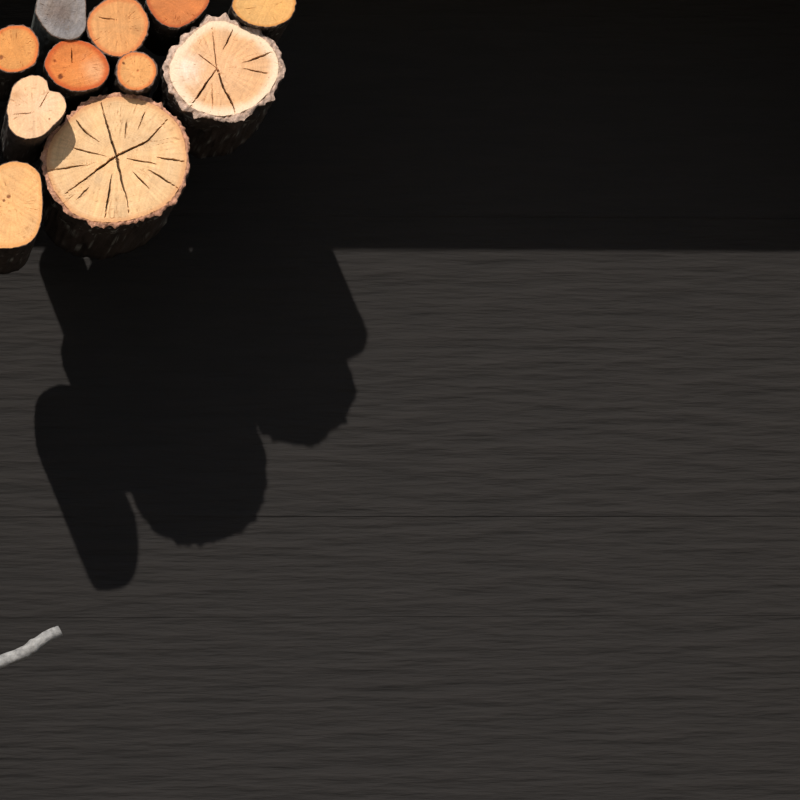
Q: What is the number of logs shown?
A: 11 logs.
